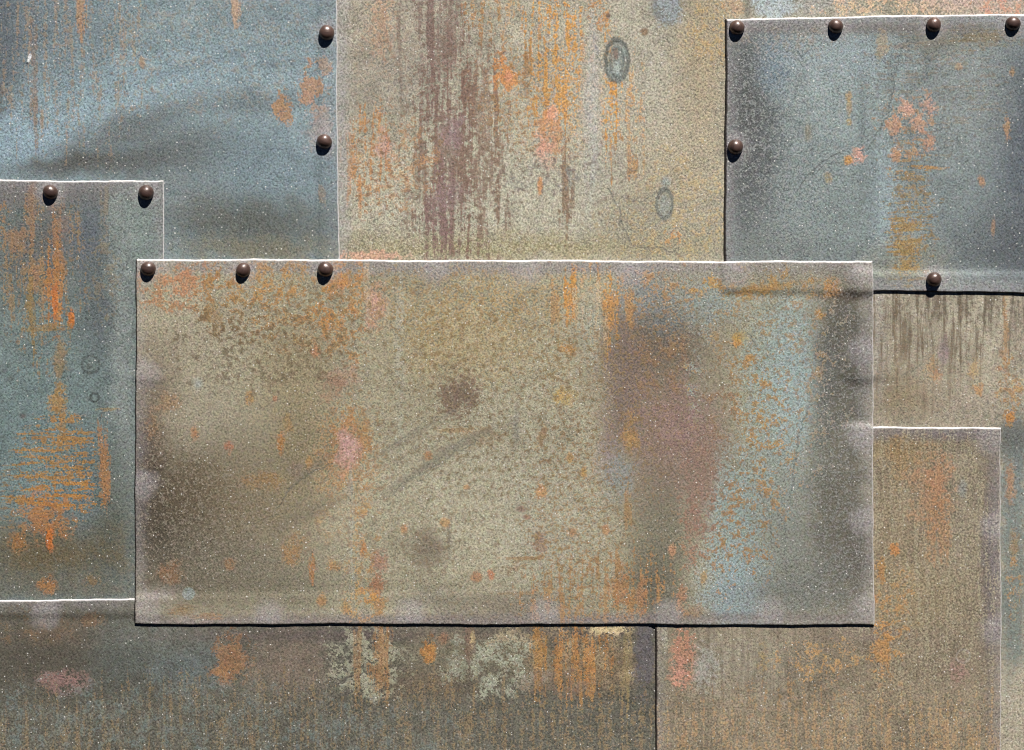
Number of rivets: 13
